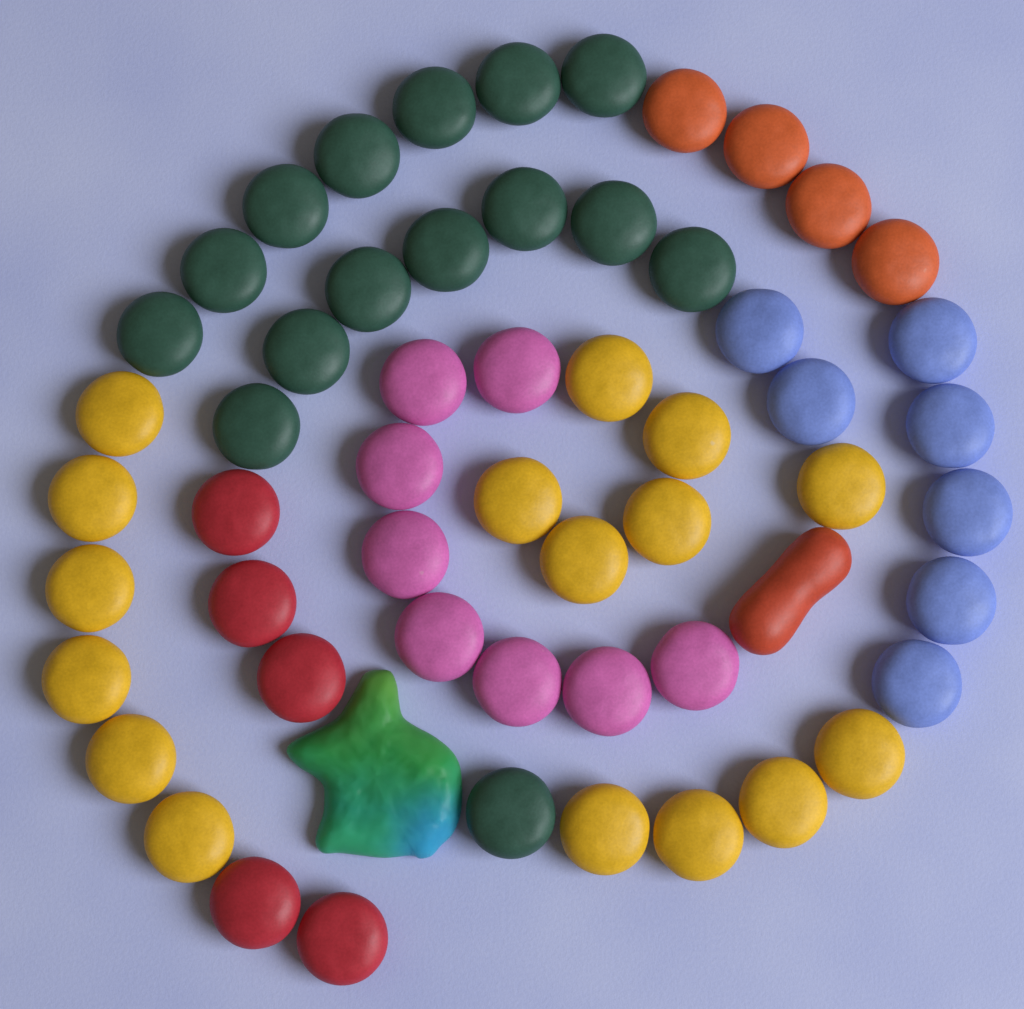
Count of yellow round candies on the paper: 16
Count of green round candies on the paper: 15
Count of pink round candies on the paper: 8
